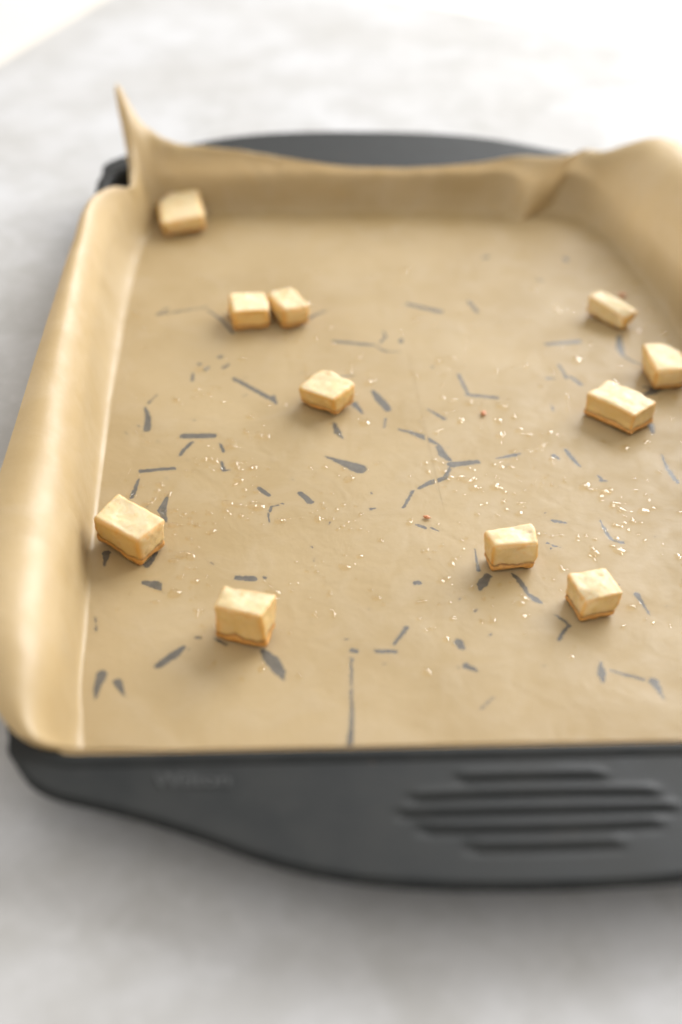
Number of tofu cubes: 11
